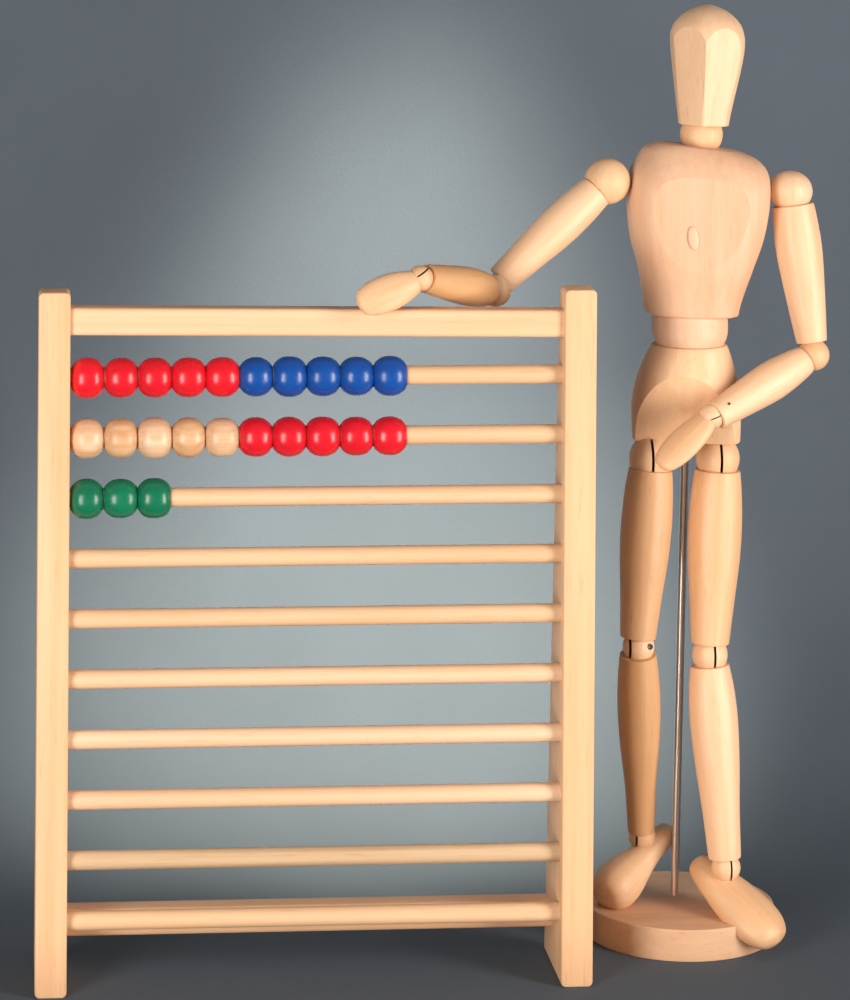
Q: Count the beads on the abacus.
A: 23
